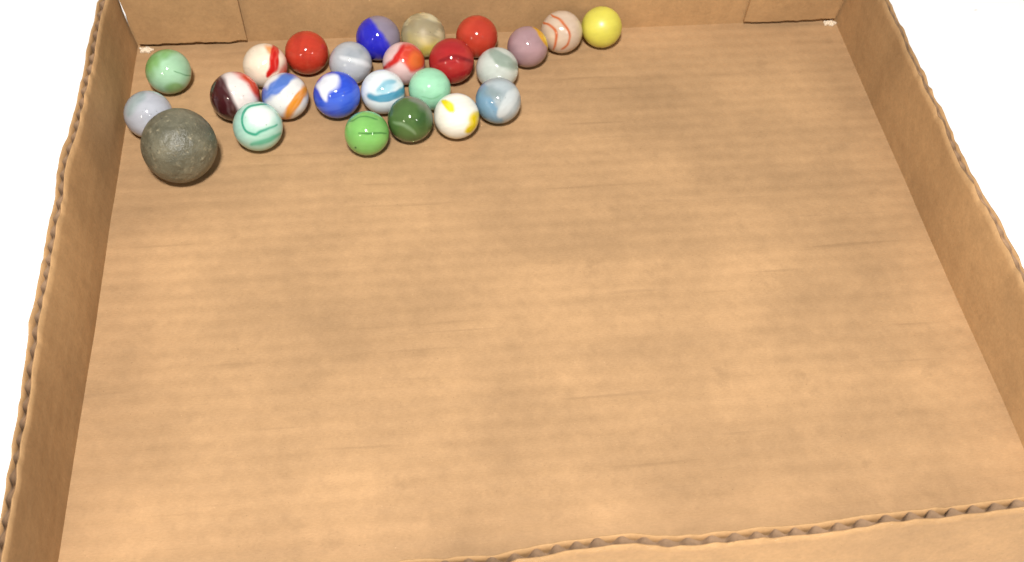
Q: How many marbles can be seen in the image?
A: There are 25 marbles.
